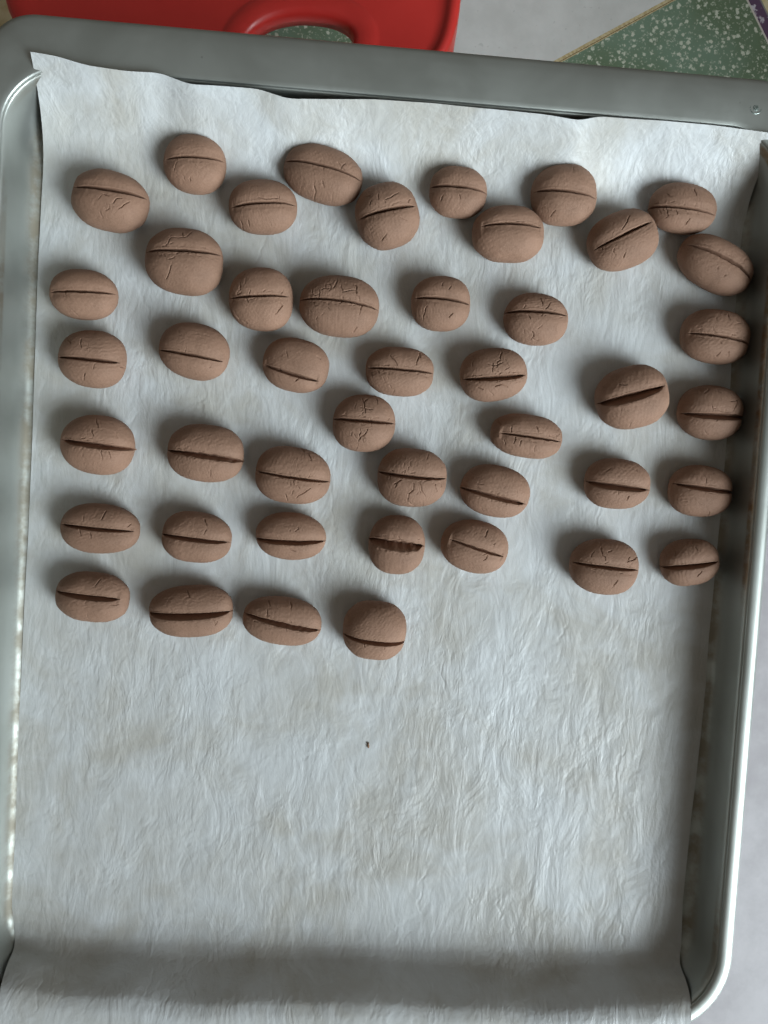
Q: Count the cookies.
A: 45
